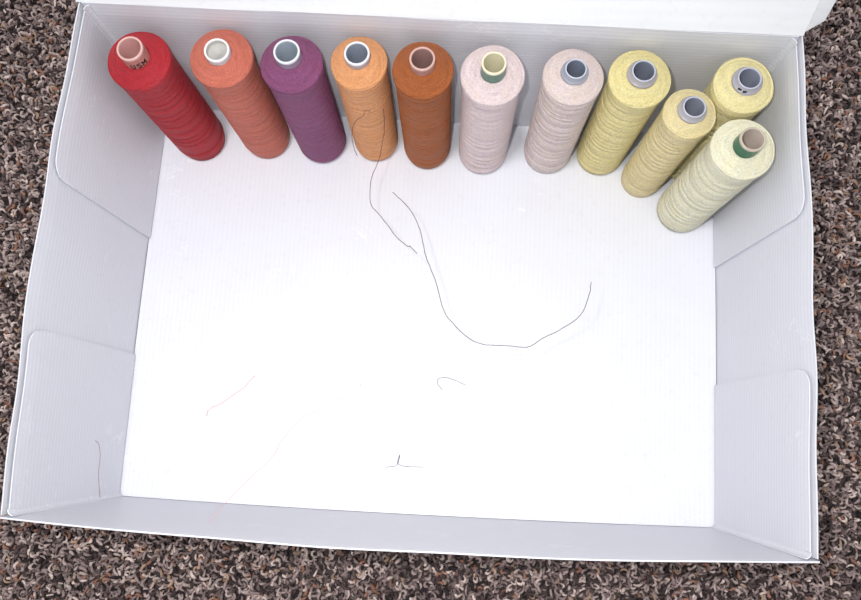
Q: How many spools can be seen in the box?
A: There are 11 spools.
